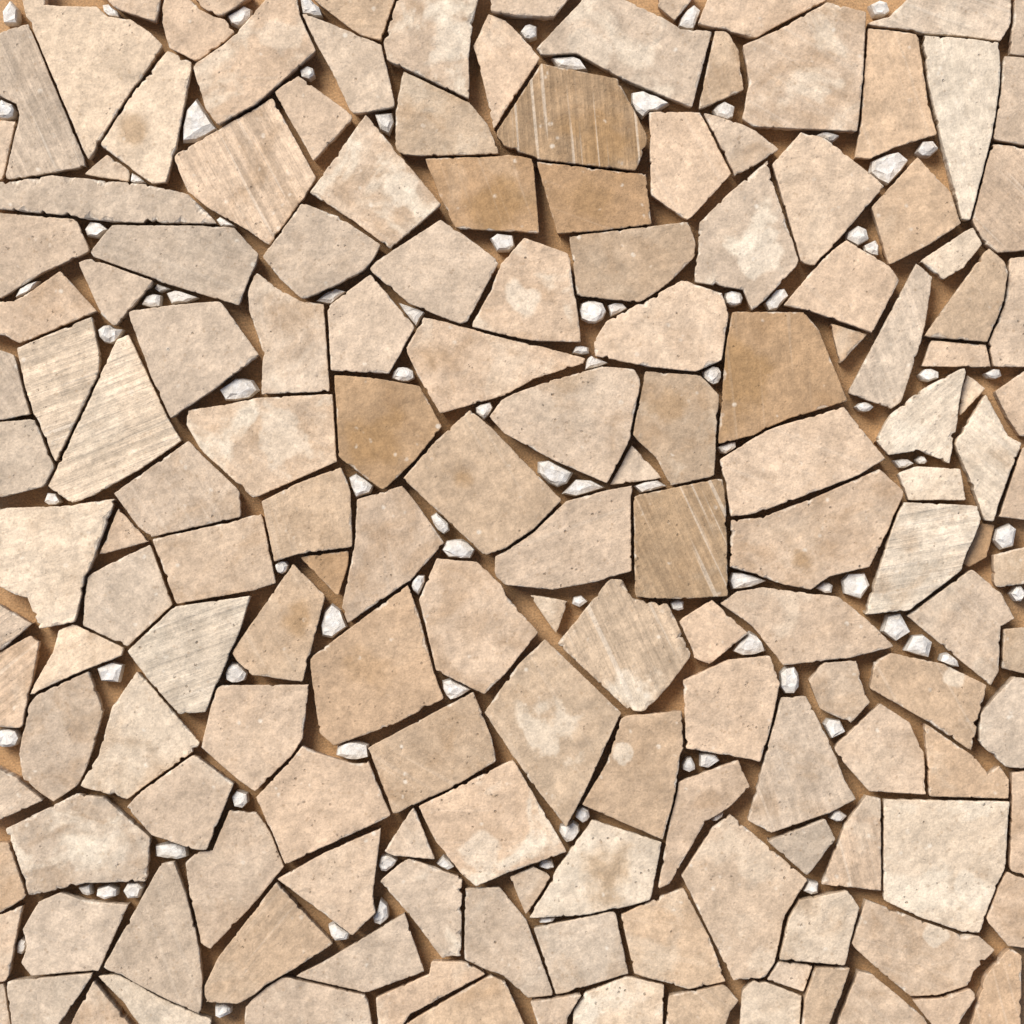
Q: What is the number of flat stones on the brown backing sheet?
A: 161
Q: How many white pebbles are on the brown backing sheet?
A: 94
